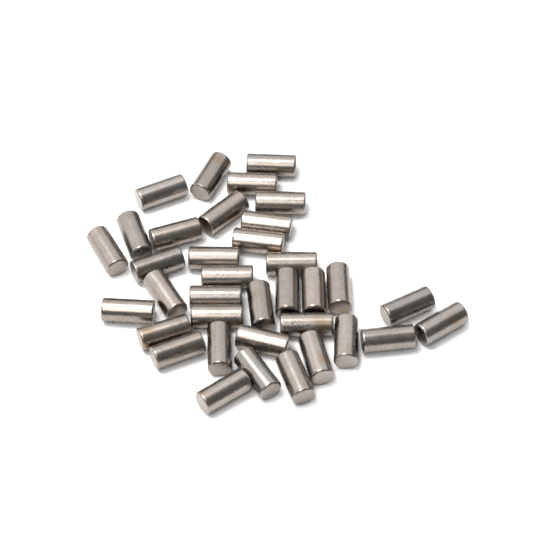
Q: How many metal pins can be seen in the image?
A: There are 36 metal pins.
